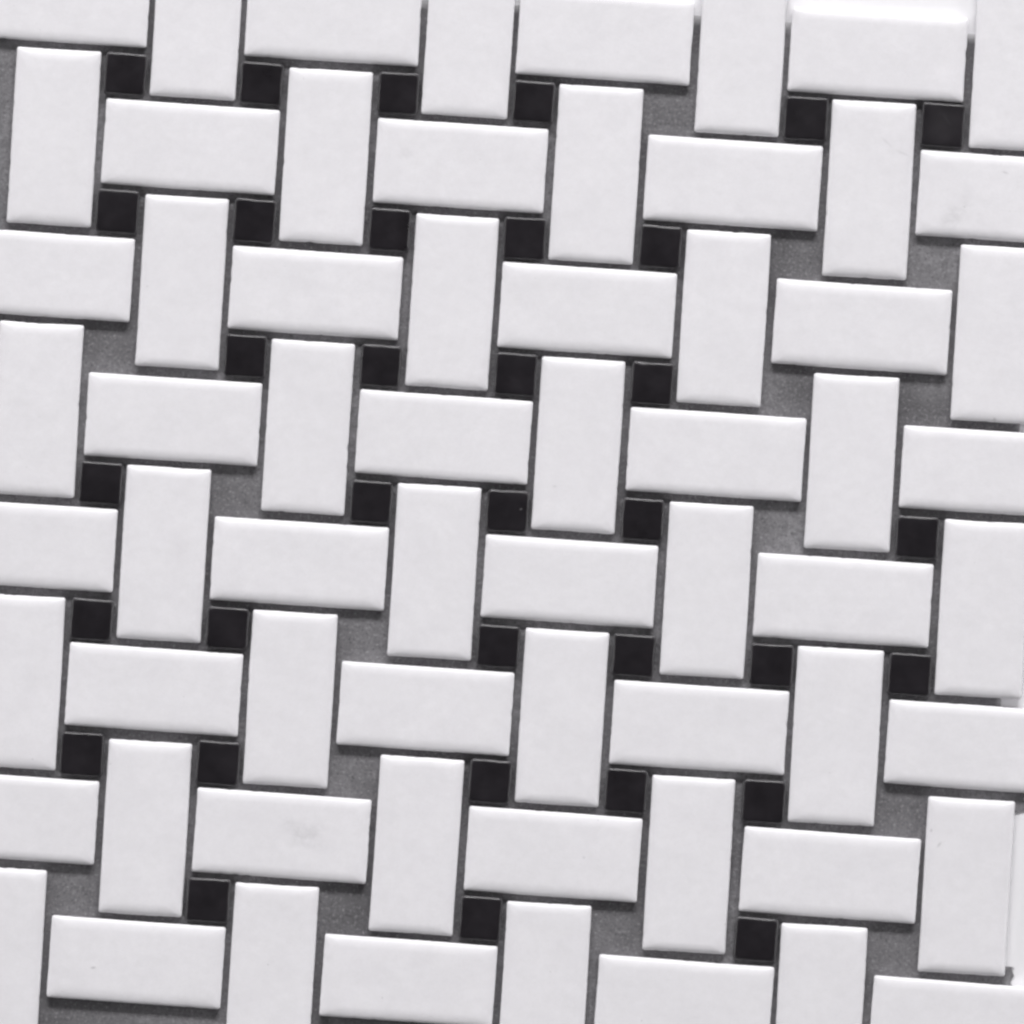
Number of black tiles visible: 34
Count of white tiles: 64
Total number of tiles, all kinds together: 98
